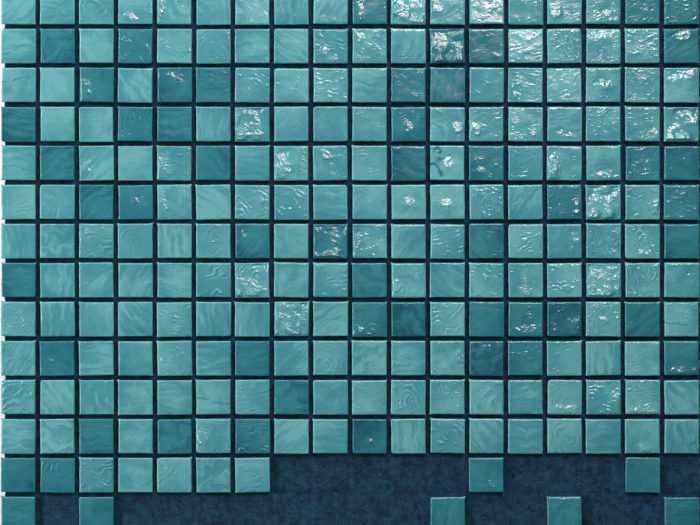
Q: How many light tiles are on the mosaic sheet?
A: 172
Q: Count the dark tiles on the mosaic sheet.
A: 58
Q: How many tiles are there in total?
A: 230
